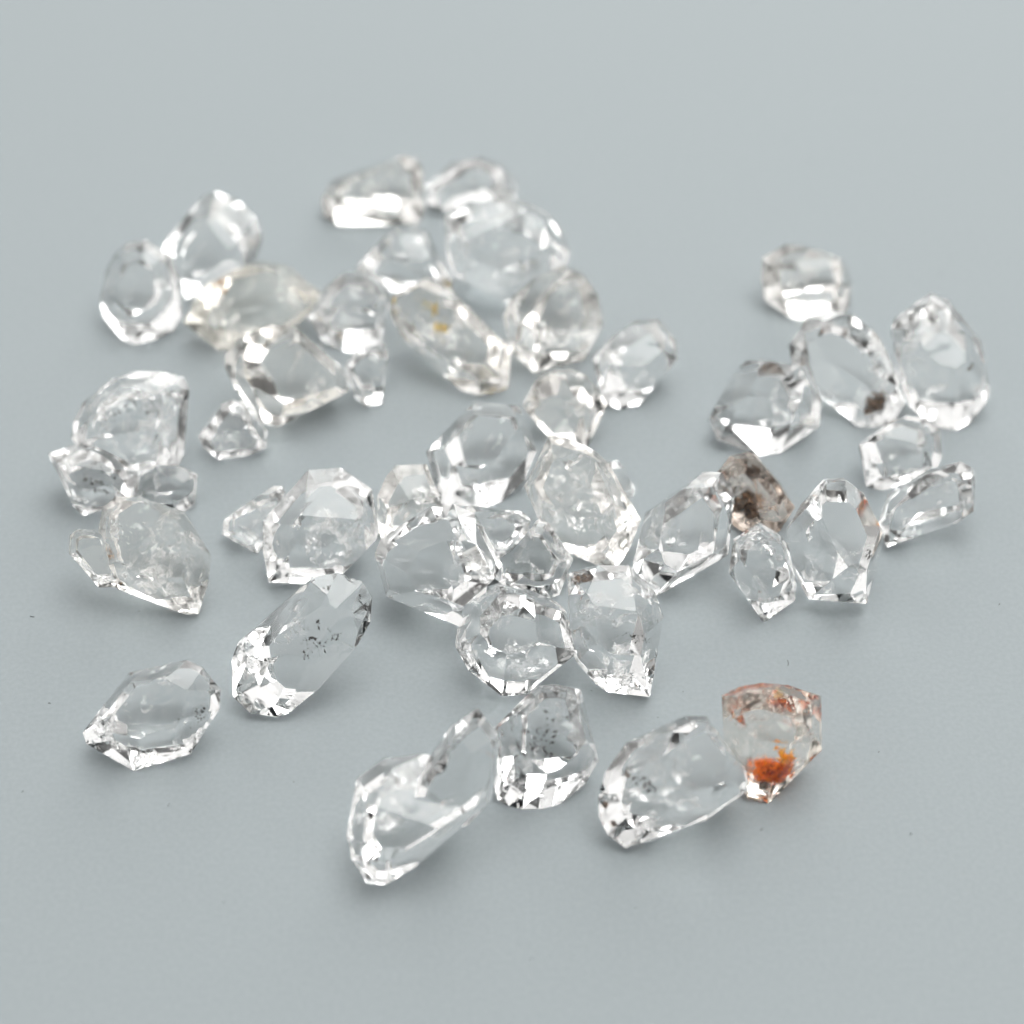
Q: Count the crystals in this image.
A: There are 46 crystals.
